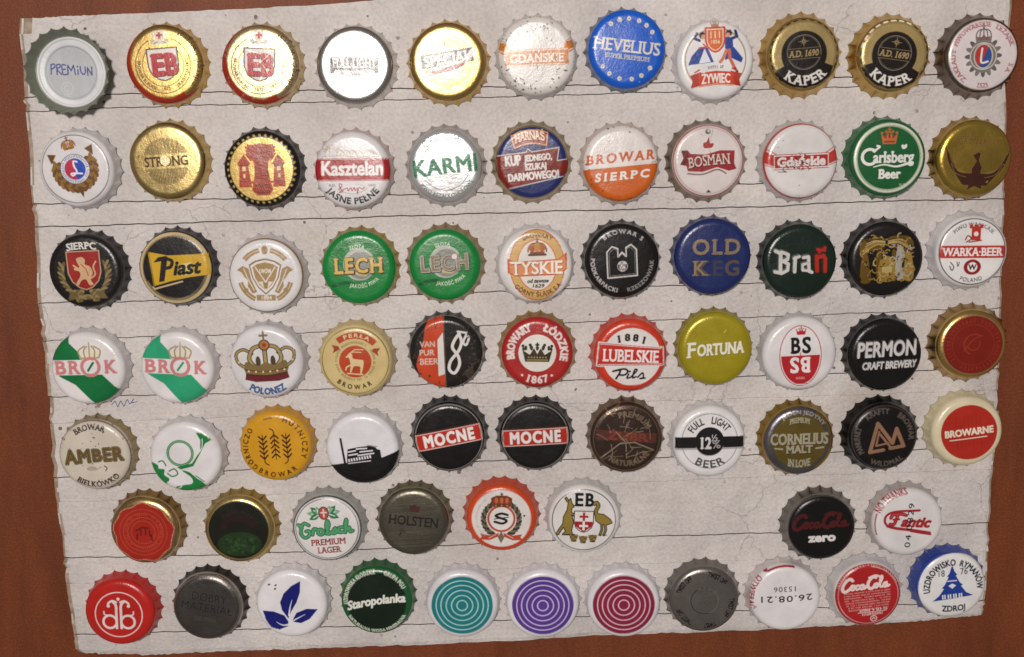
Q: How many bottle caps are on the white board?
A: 74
